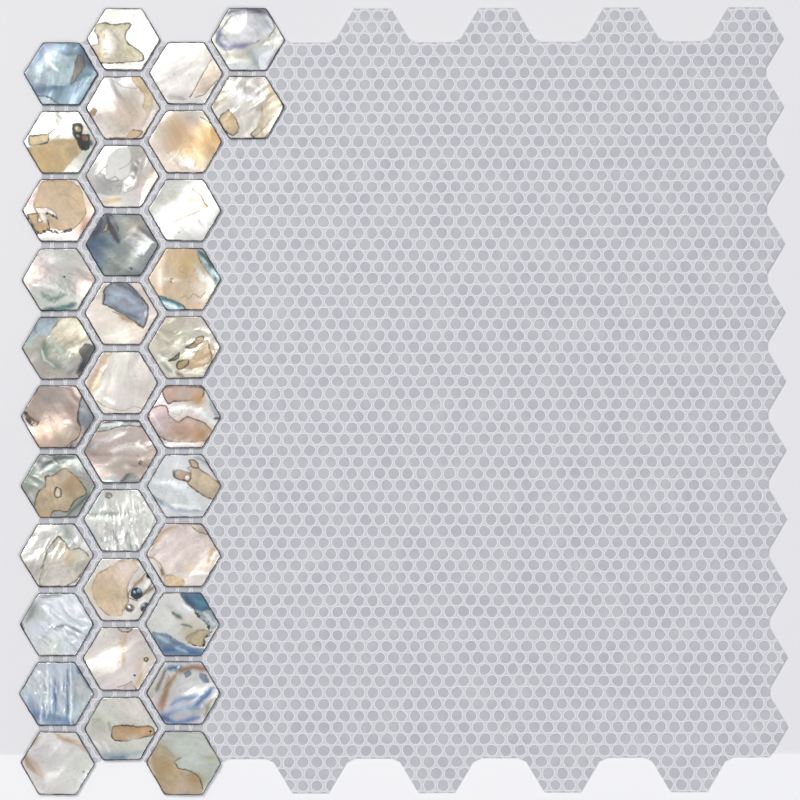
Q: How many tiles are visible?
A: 35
